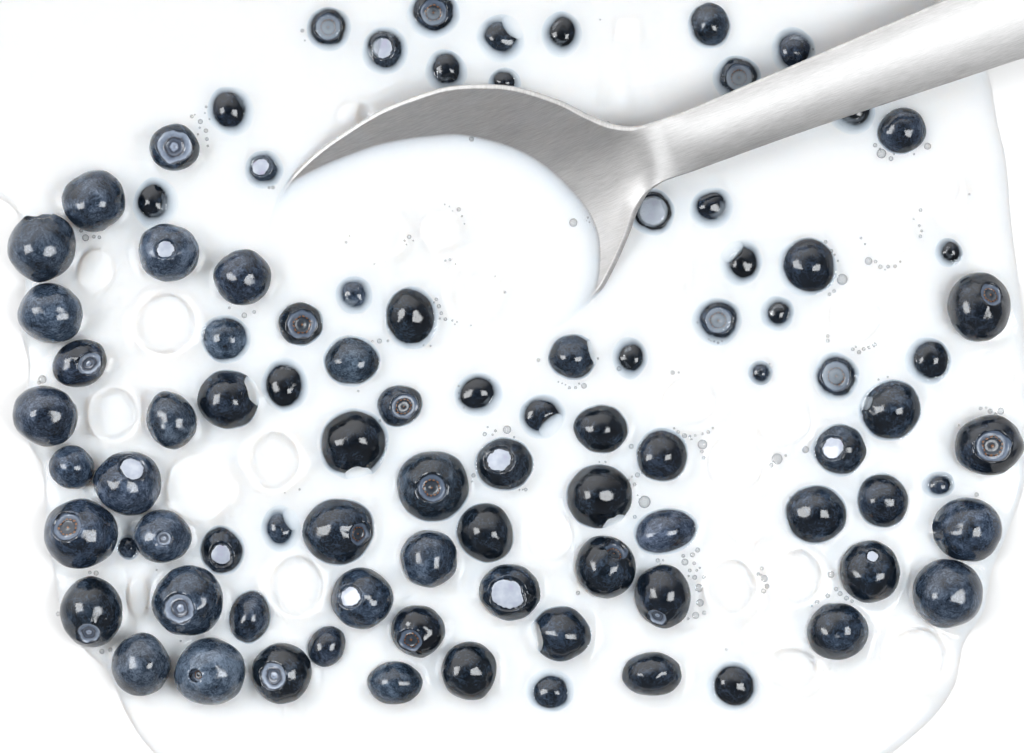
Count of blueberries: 92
